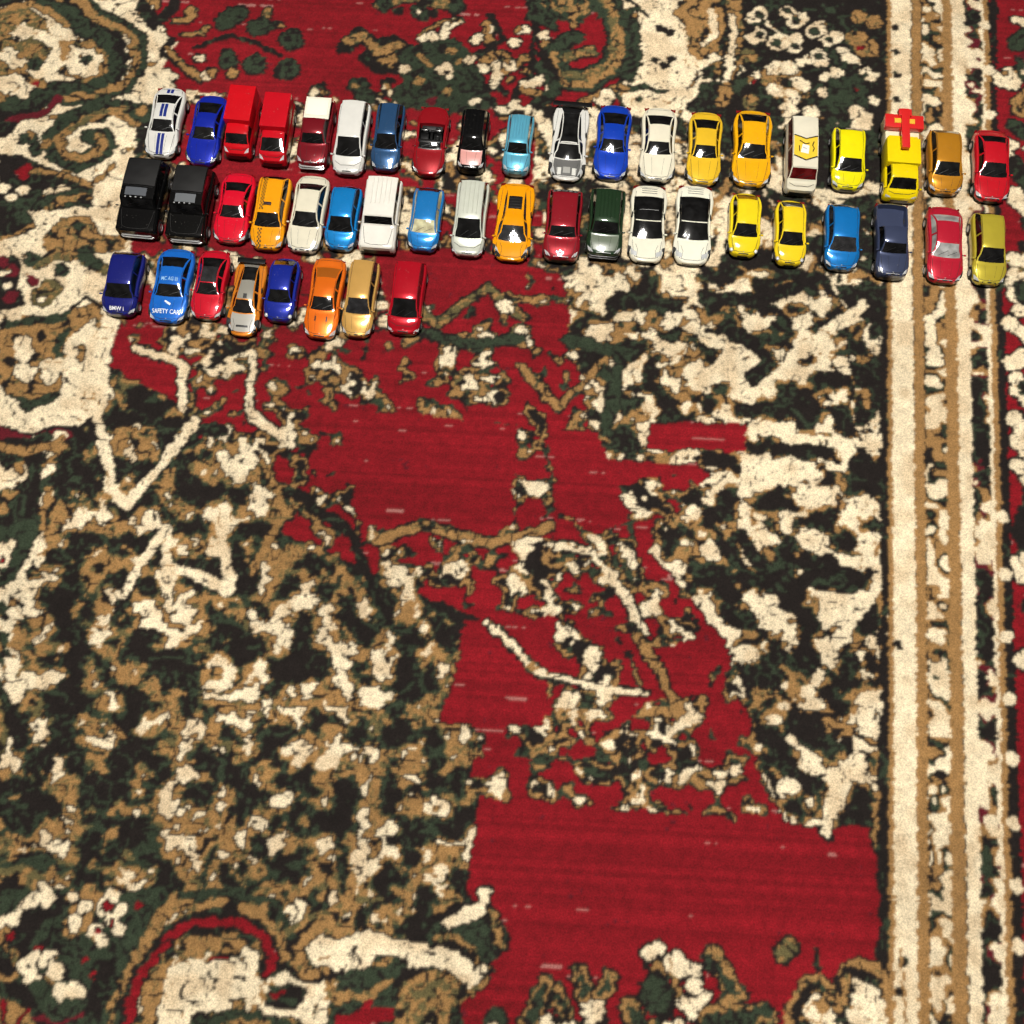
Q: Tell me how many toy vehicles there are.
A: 48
